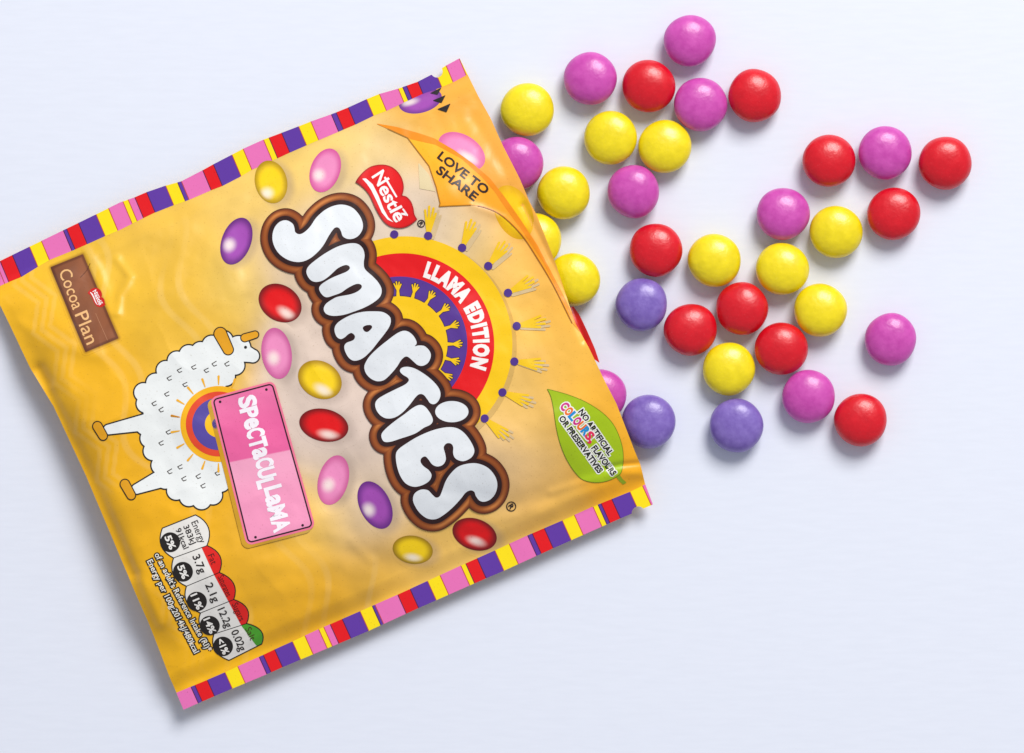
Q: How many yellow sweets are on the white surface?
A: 11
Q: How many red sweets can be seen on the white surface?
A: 10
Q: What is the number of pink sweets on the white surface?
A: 10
